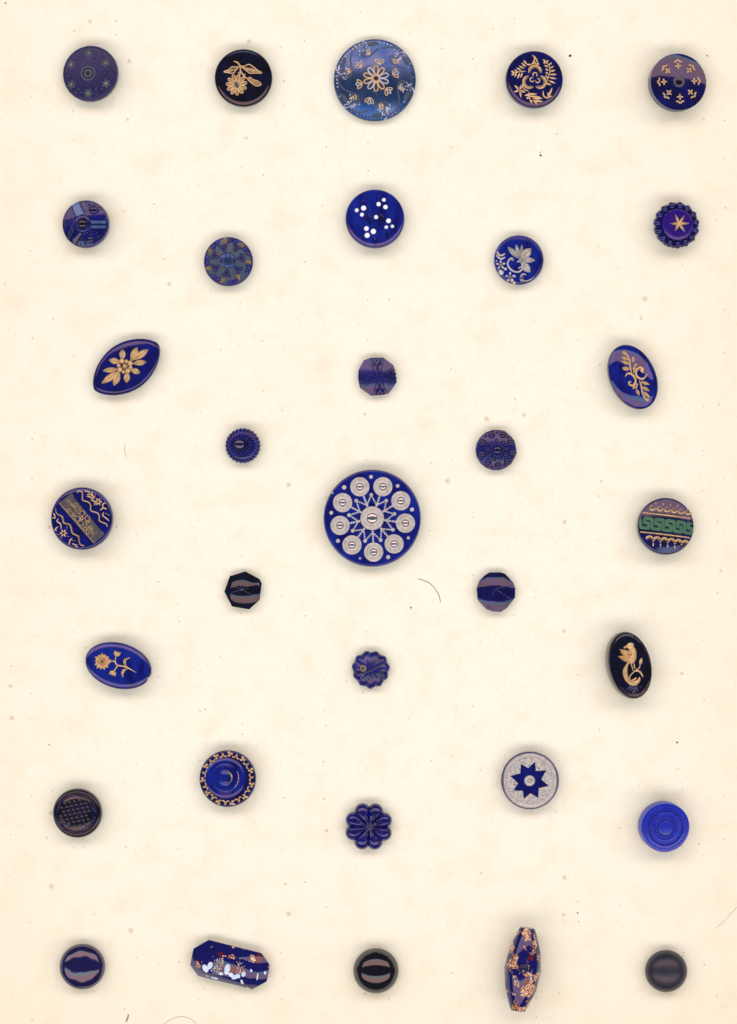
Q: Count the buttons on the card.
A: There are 33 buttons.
